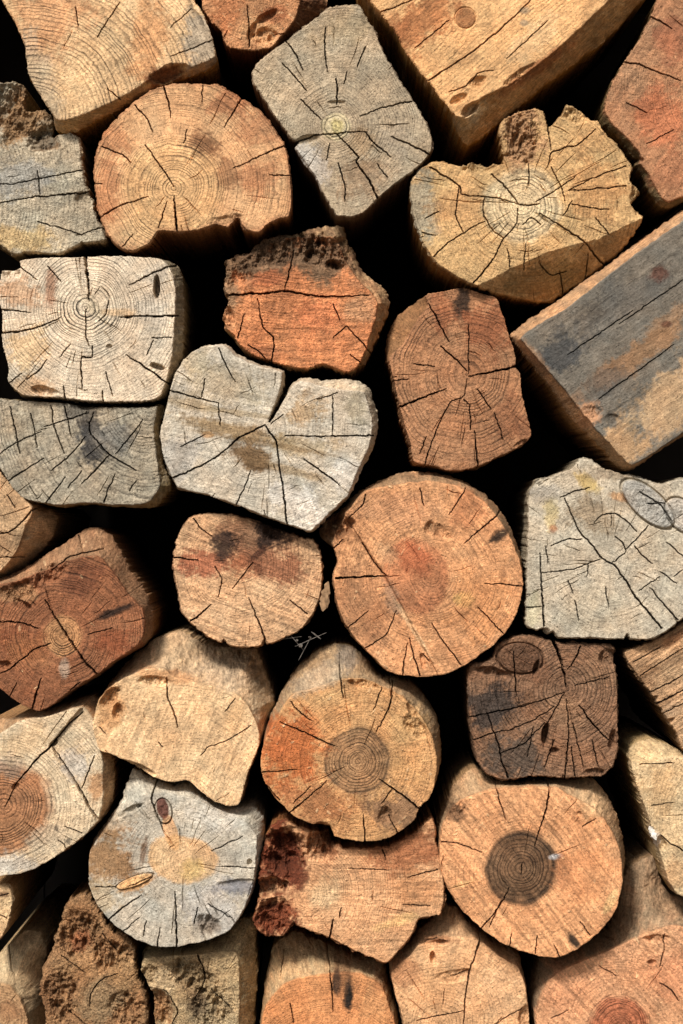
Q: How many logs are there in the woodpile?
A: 35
